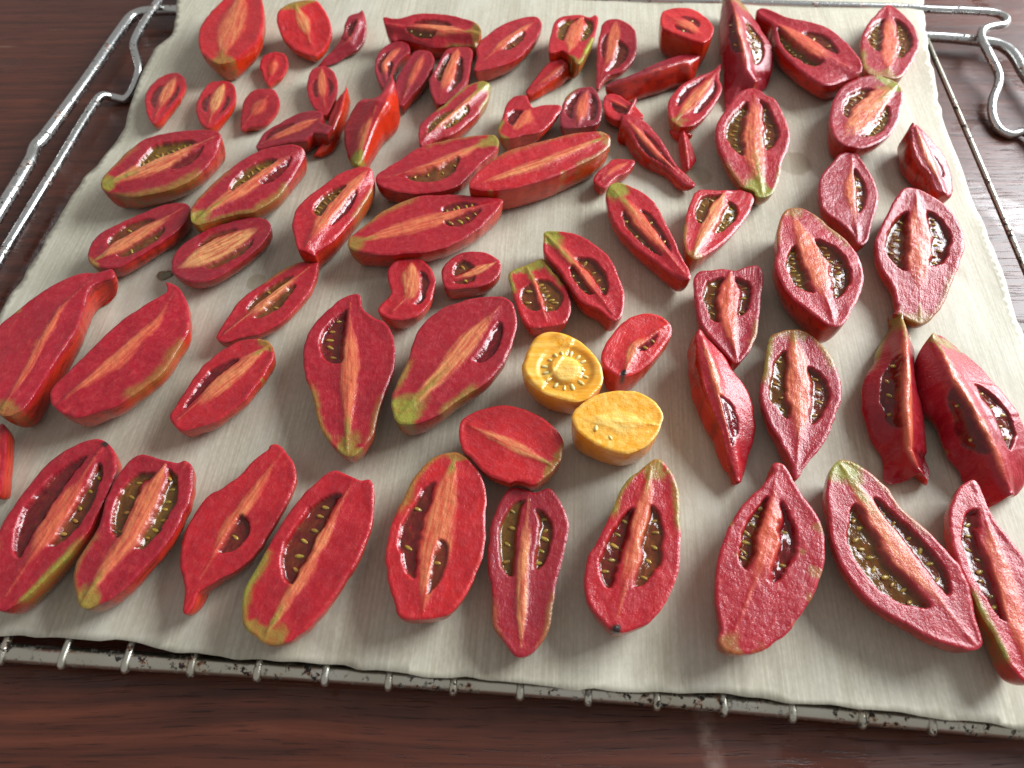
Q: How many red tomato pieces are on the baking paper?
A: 76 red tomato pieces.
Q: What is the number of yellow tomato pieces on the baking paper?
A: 2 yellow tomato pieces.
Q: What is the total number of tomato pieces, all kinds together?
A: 78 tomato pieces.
